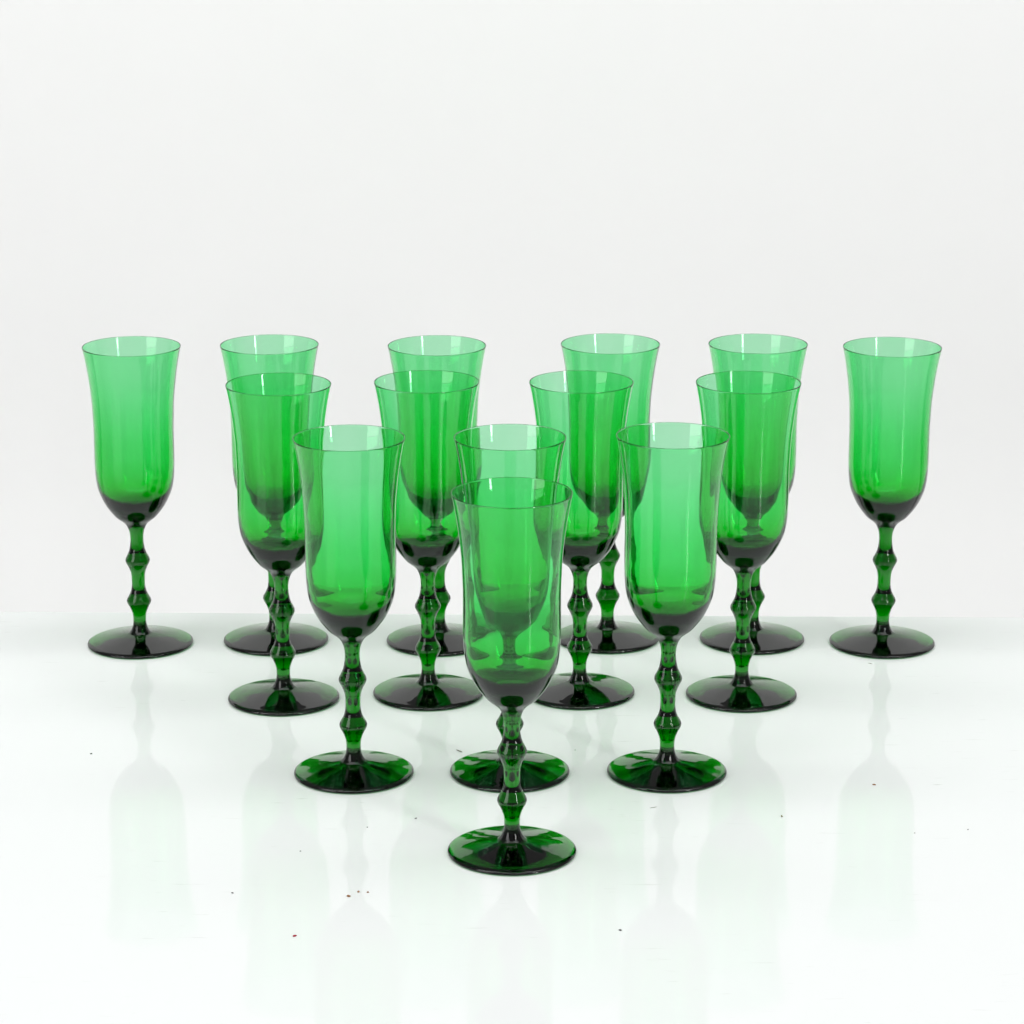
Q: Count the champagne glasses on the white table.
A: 14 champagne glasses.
